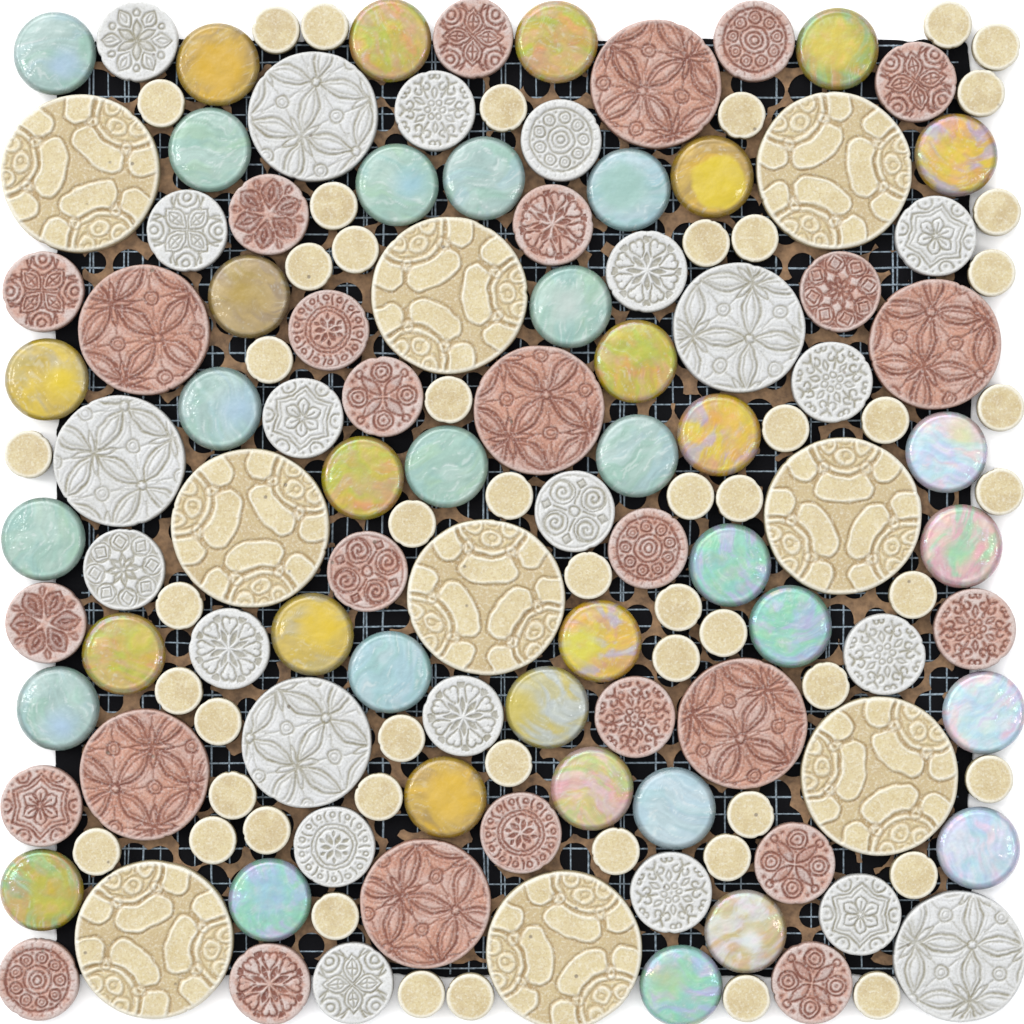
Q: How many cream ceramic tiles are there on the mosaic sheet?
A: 61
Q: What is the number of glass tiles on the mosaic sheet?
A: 40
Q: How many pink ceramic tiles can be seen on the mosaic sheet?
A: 27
